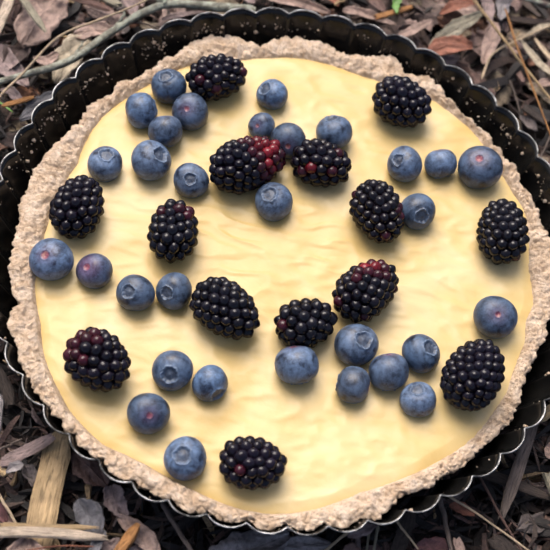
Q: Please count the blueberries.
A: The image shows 31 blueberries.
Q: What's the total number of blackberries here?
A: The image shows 14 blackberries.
